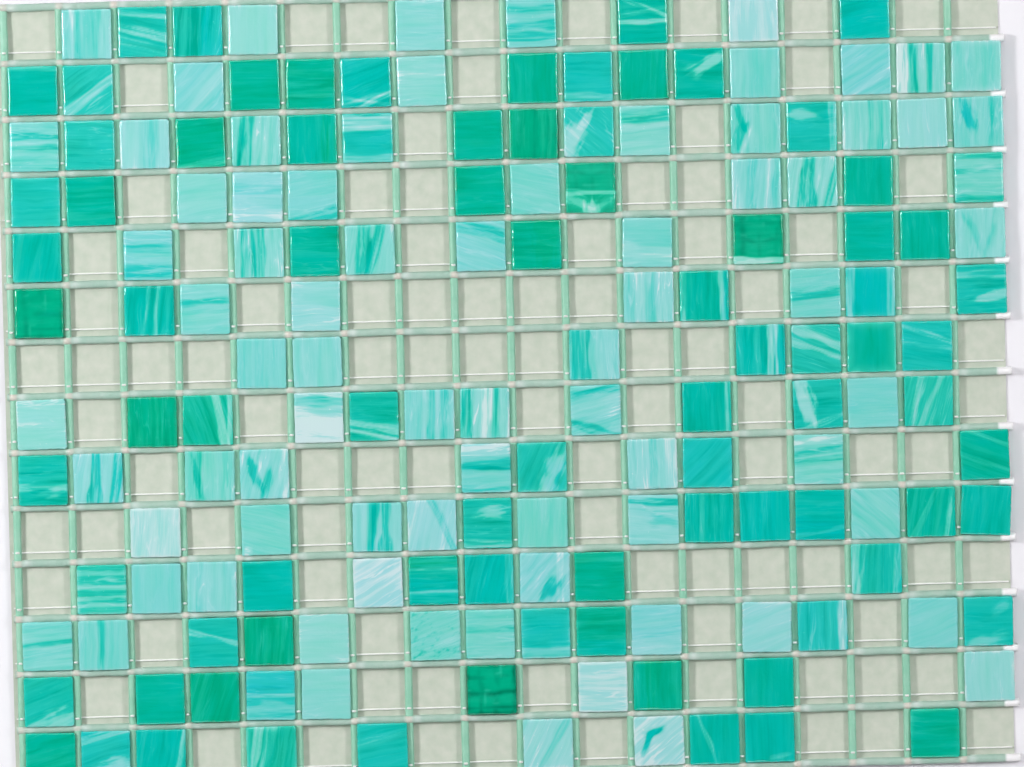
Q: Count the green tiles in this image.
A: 84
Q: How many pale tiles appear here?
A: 75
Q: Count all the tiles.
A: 159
